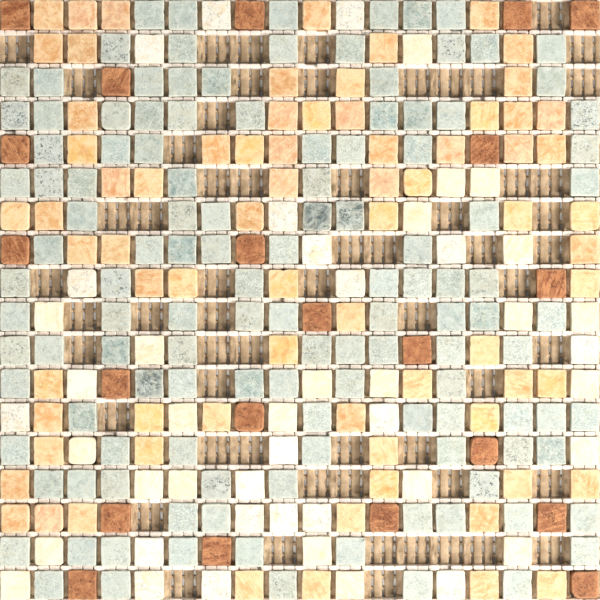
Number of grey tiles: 125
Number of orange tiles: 73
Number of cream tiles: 45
